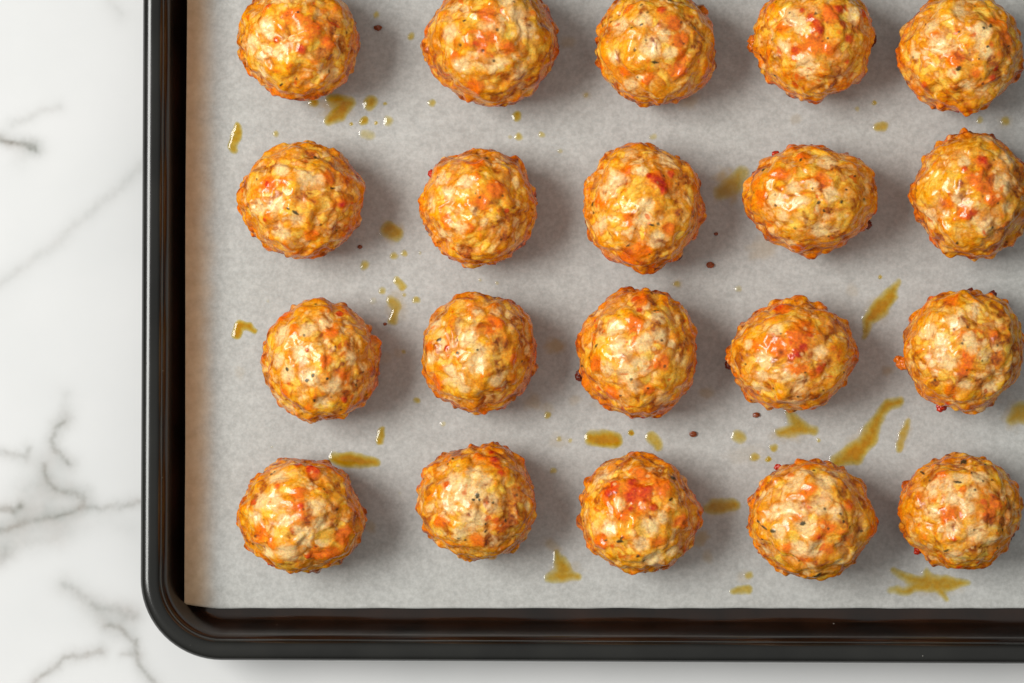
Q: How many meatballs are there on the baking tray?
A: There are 20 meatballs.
